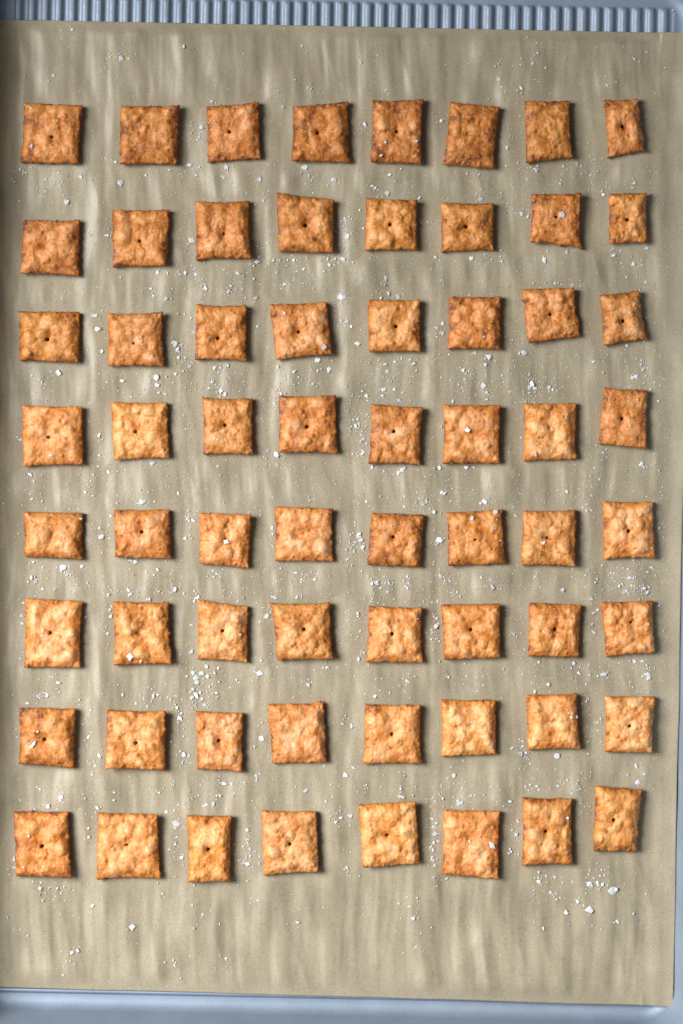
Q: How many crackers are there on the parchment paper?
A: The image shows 64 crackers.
